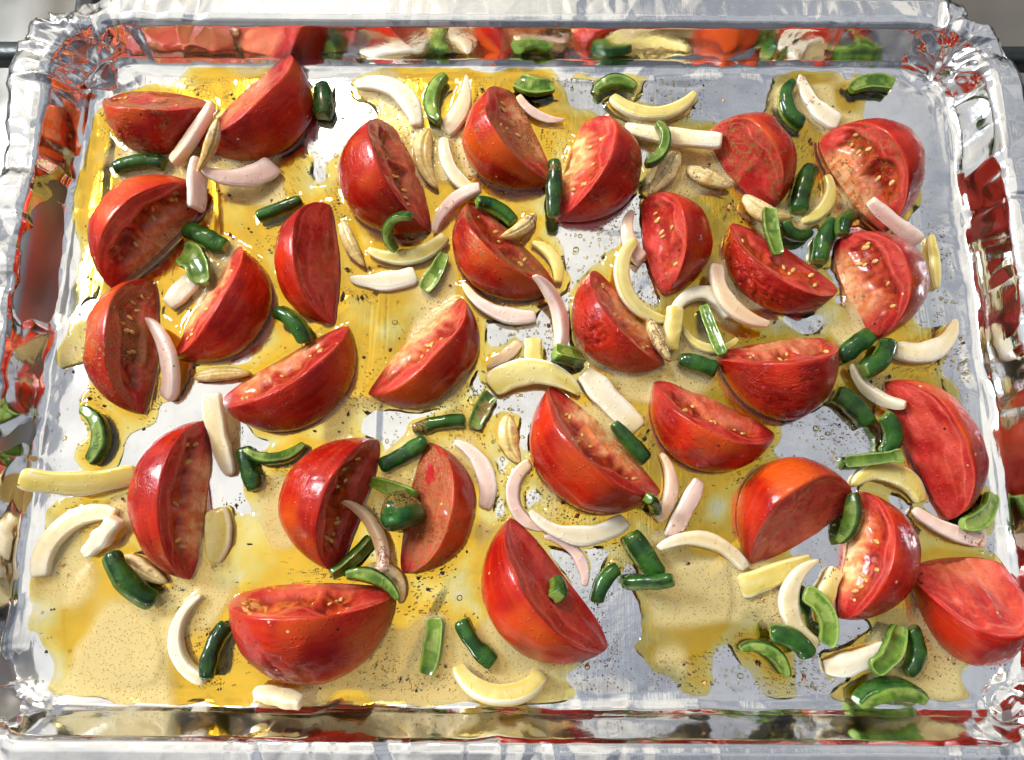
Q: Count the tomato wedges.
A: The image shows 30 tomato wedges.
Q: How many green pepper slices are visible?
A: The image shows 57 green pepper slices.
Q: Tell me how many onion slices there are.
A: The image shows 55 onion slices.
